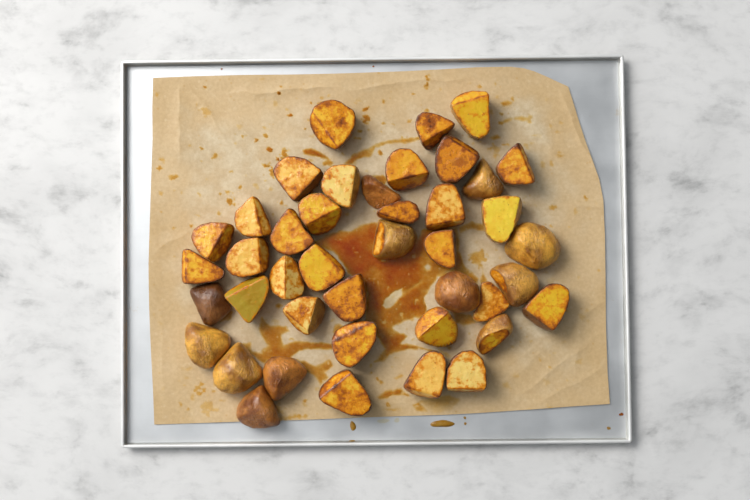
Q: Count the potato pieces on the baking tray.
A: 42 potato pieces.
